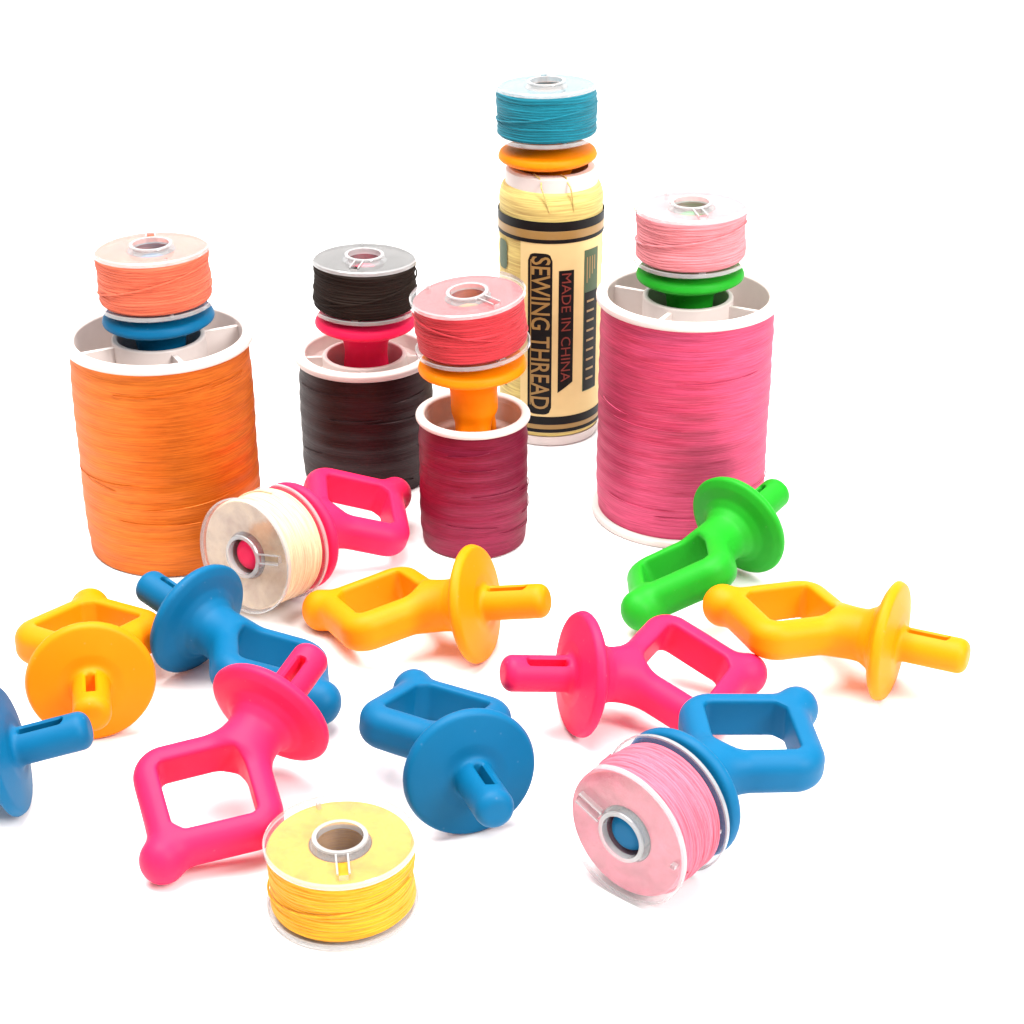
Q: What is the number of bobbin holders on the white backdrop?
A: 16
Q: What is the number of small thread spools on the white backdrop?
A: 8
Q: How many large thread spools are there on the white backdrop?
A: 5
